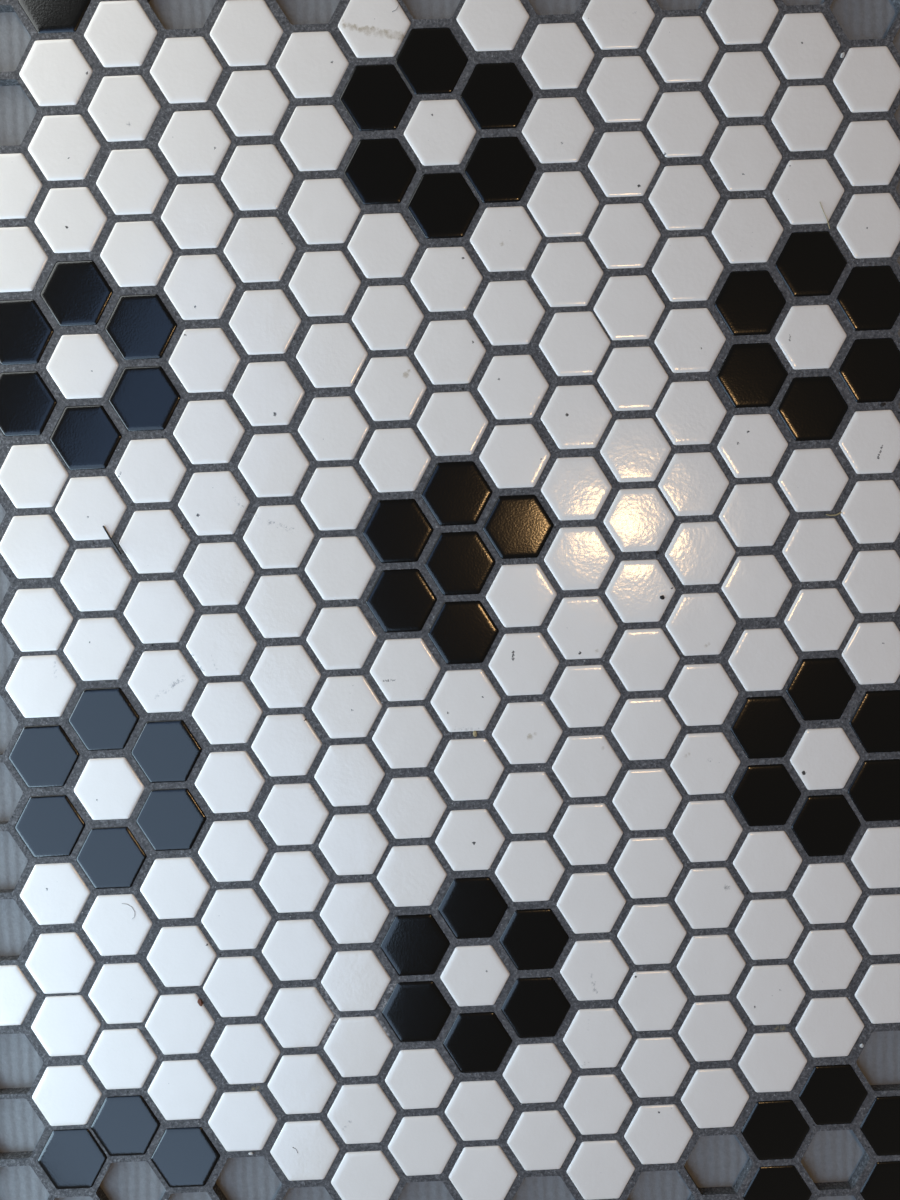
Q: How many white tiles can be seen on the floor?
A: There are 200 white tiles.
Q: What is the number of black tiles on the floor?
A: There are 51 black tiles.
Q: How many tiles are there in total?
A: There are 251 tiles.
